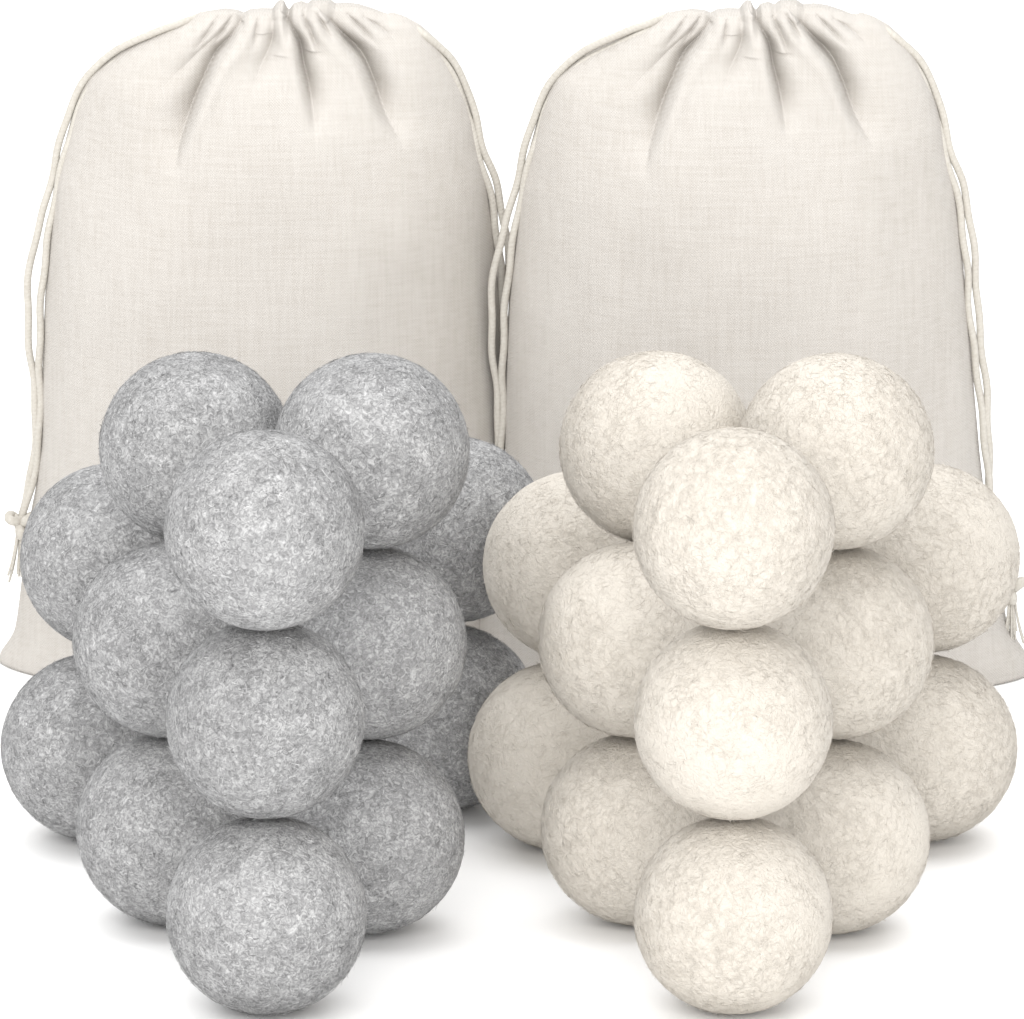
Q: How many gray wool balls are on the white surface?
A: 13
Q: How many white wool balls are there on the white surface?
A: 13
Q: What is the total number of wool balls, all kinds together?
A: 26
